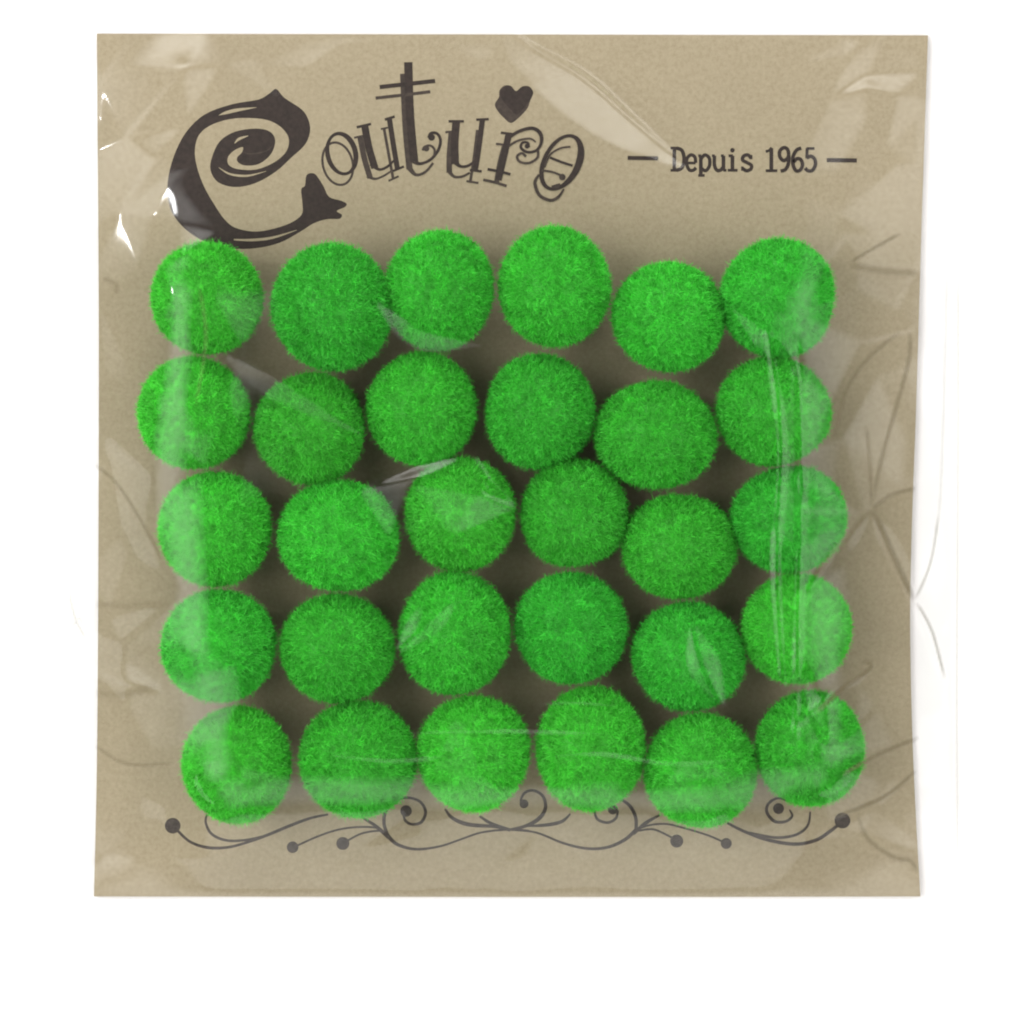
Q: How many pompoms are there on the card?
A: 30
